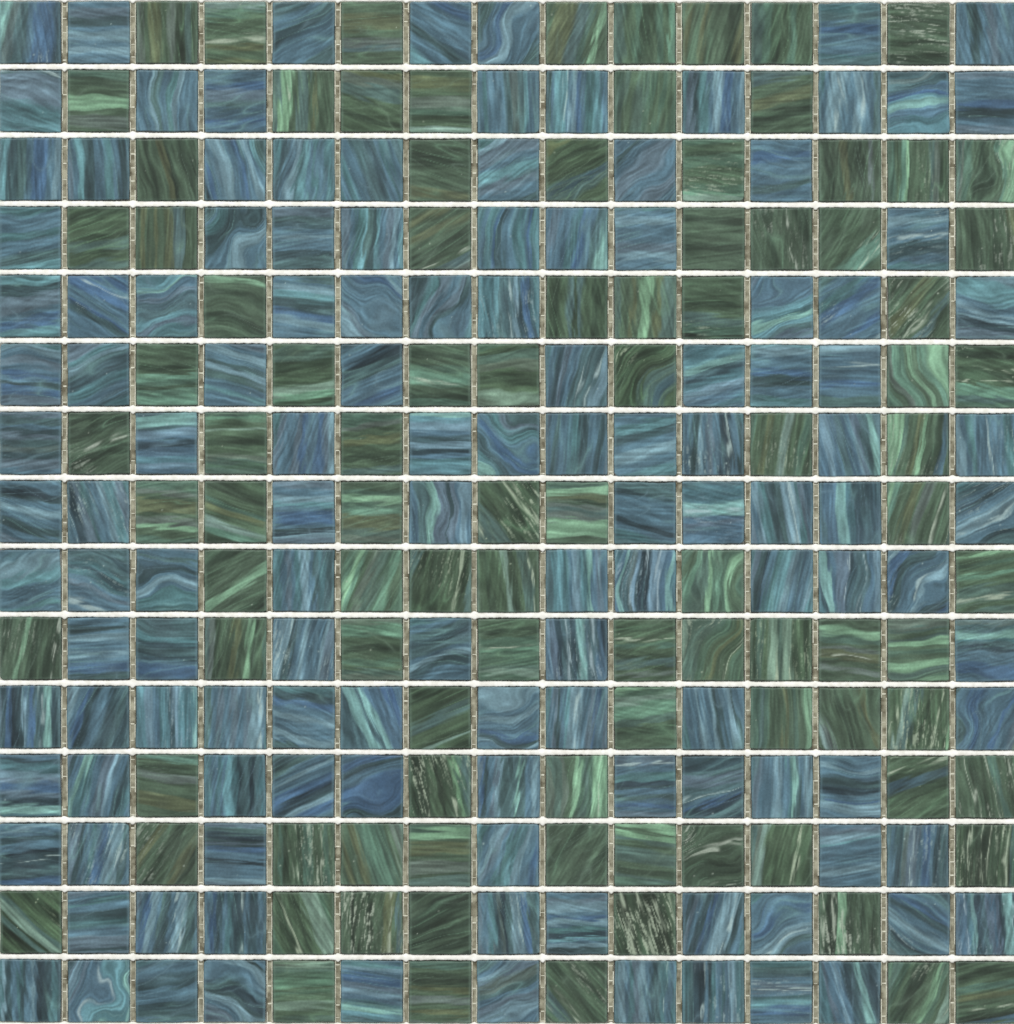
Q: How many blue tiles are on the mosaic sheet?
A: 129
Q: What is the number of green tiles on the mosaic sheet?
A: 96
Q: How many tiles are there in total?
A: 225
